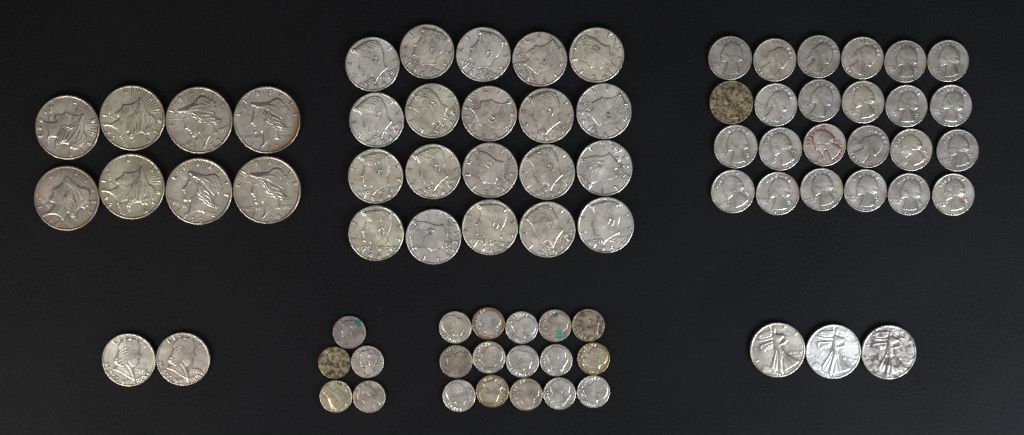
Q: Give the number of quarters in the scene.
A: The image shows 24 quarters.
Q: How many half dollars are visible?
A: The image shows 25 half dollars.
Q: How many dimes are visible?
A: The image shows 20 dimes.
